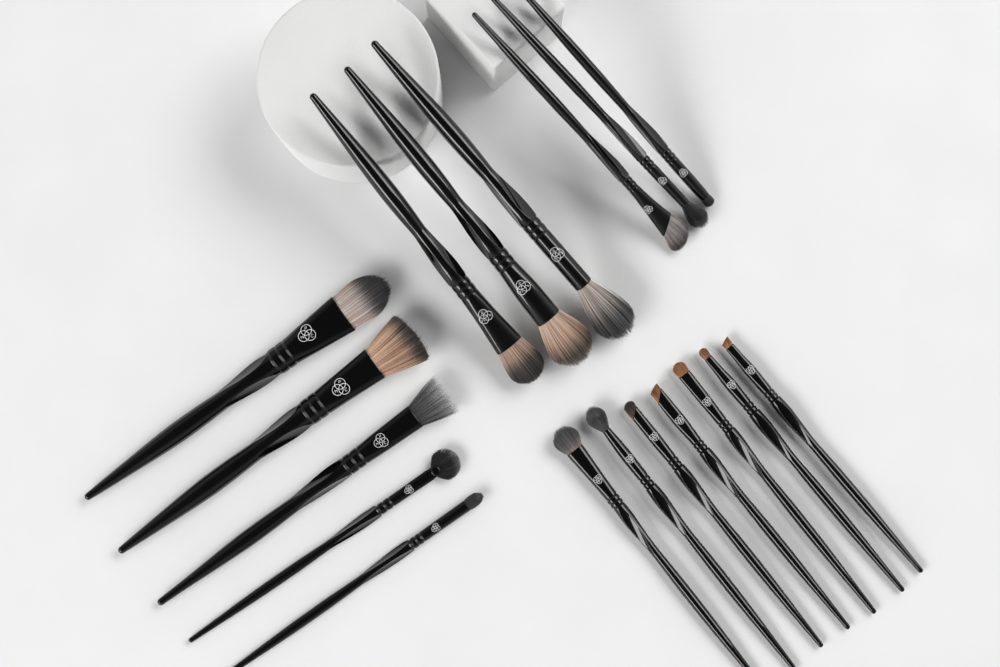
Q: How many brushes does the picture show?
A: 18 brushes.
